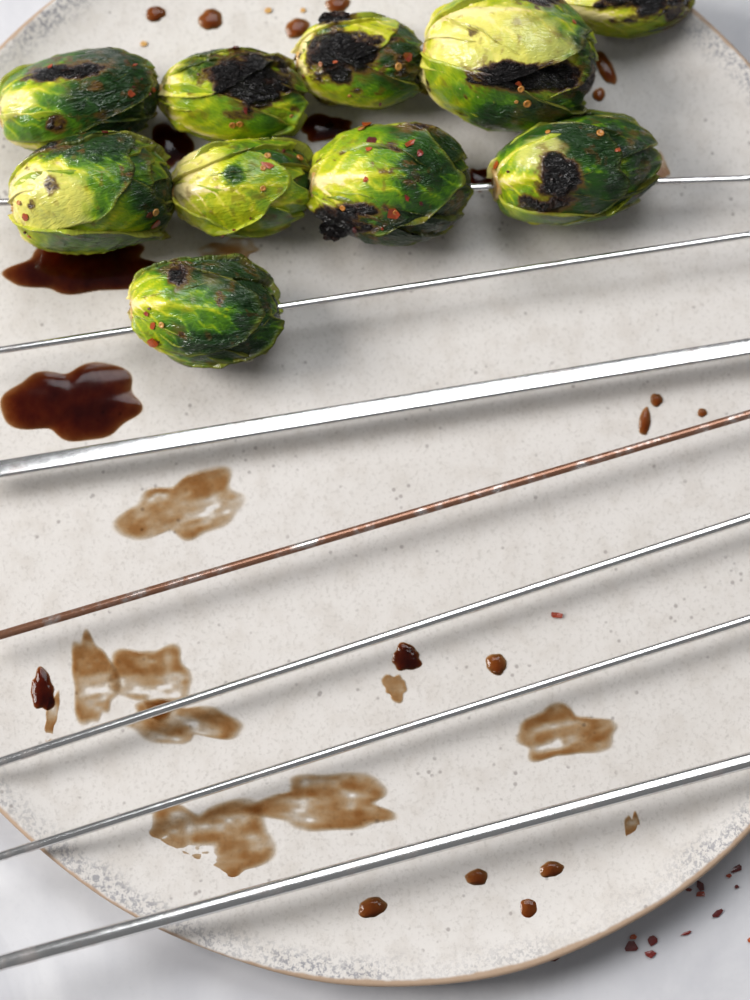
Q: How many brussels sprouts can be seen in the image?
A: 10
